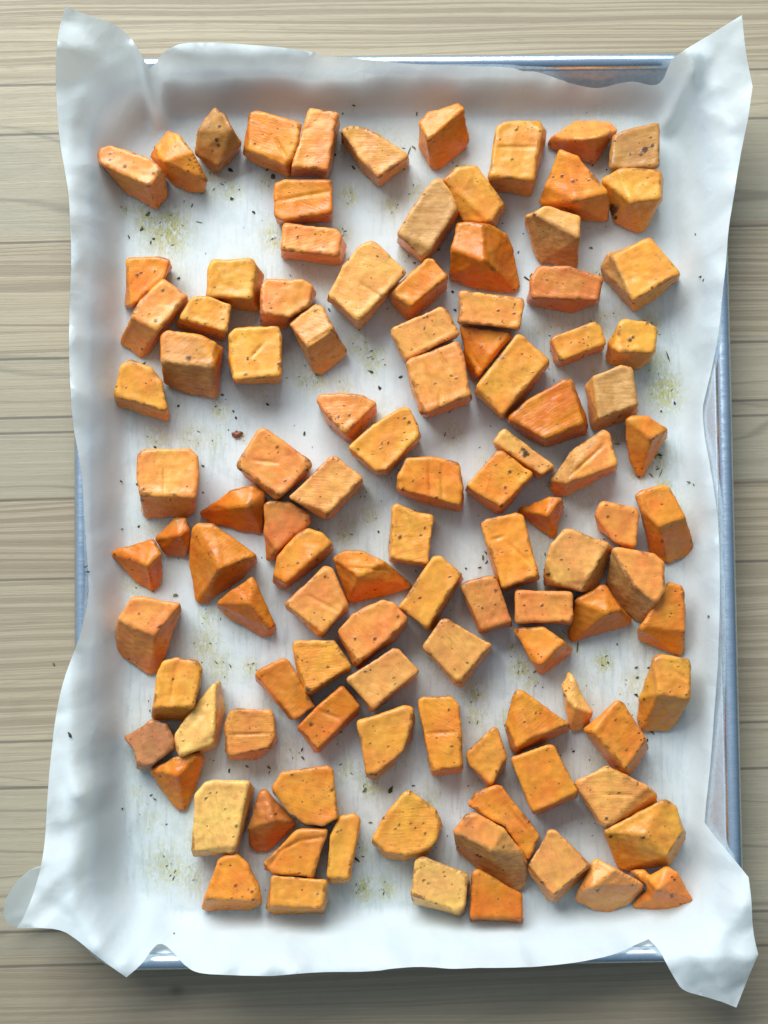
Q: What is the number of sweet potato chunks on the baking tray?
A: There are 109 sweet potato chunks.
